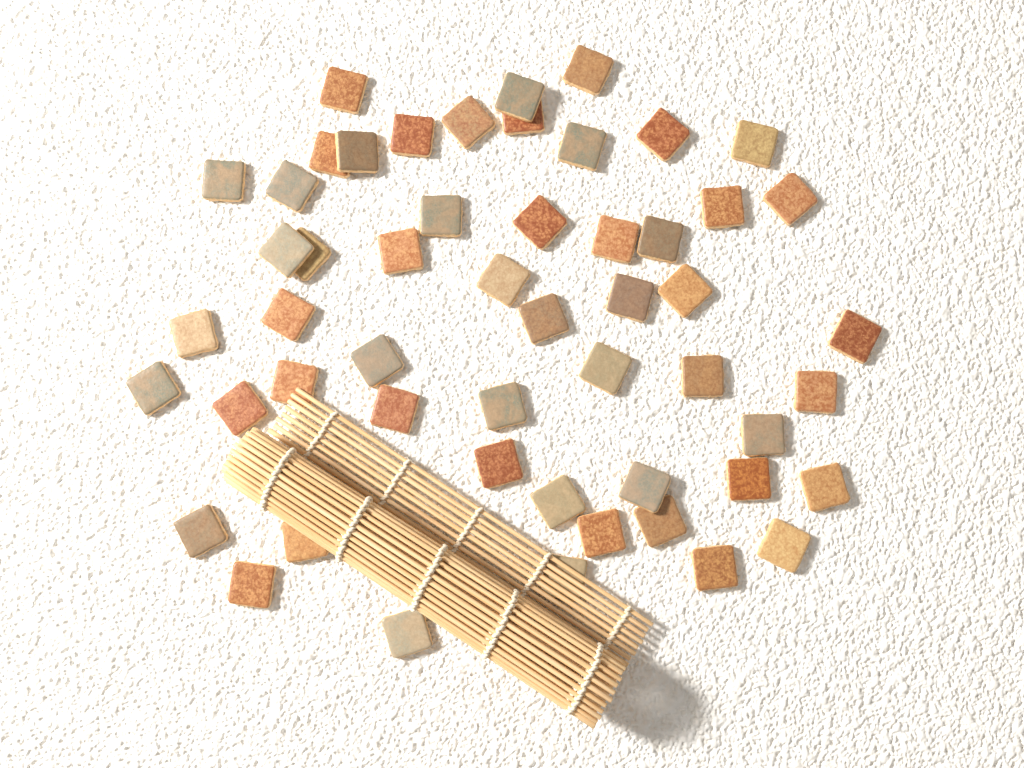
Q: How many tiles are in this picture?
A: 53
